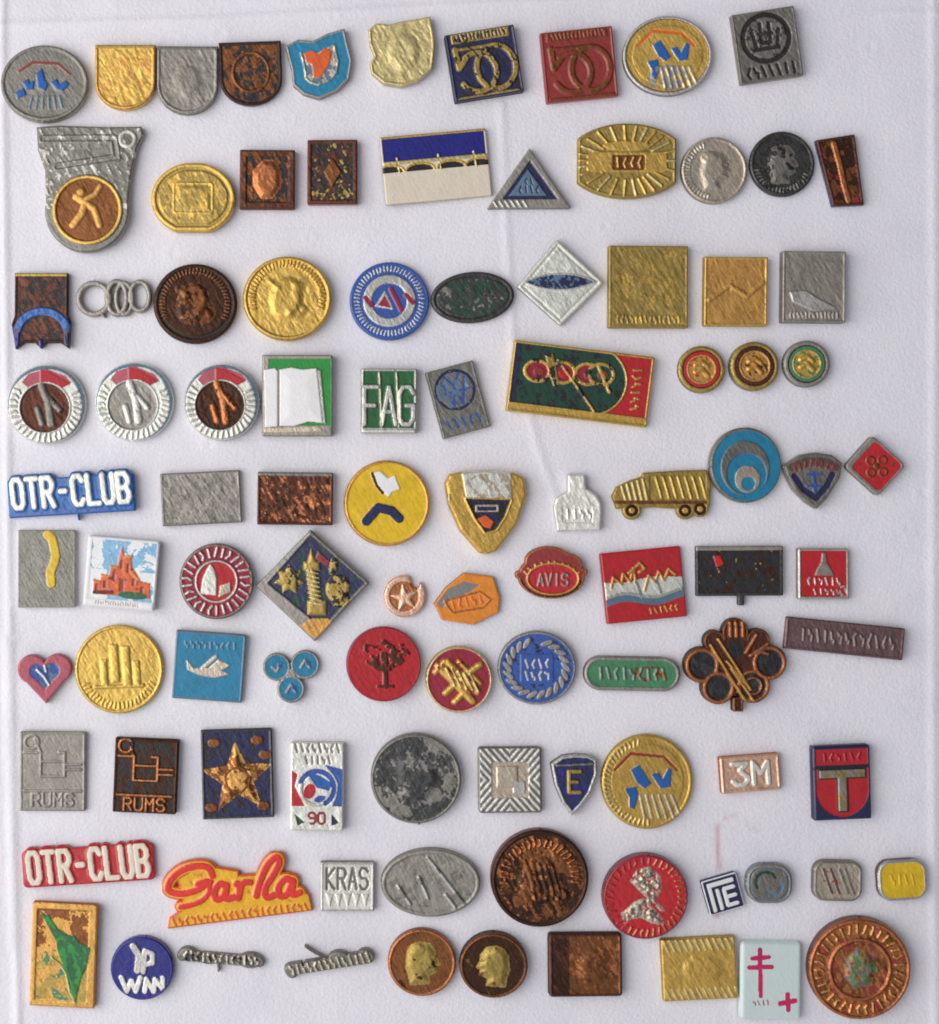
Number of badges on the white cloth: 100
